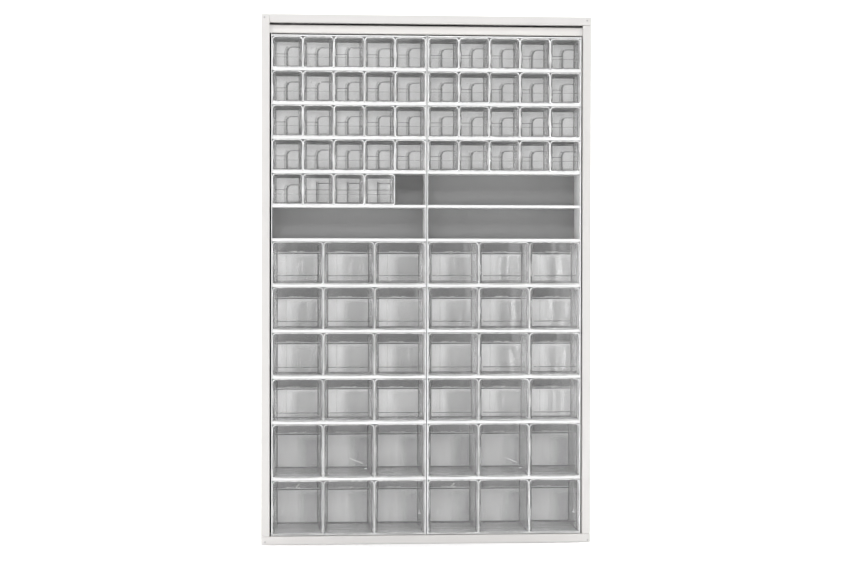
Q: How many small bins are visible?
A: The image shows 44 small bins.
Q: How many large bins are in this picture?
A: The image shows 36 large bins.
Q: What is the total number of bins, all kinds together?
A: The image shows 80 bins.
